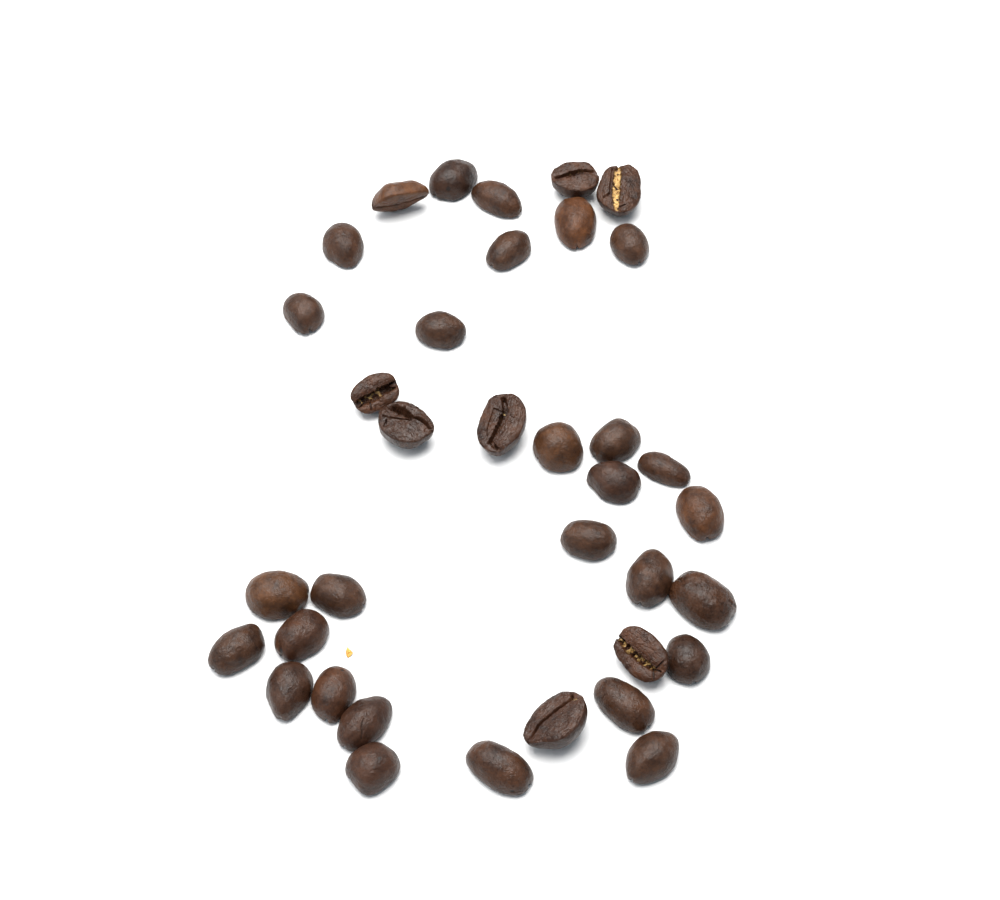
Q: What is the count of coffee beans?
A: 36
